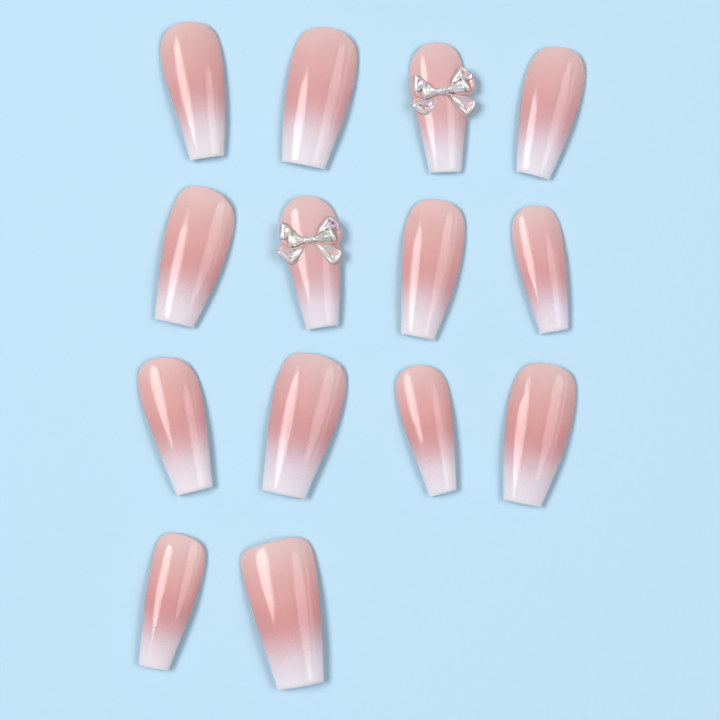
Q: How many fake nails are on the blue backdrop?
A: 14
